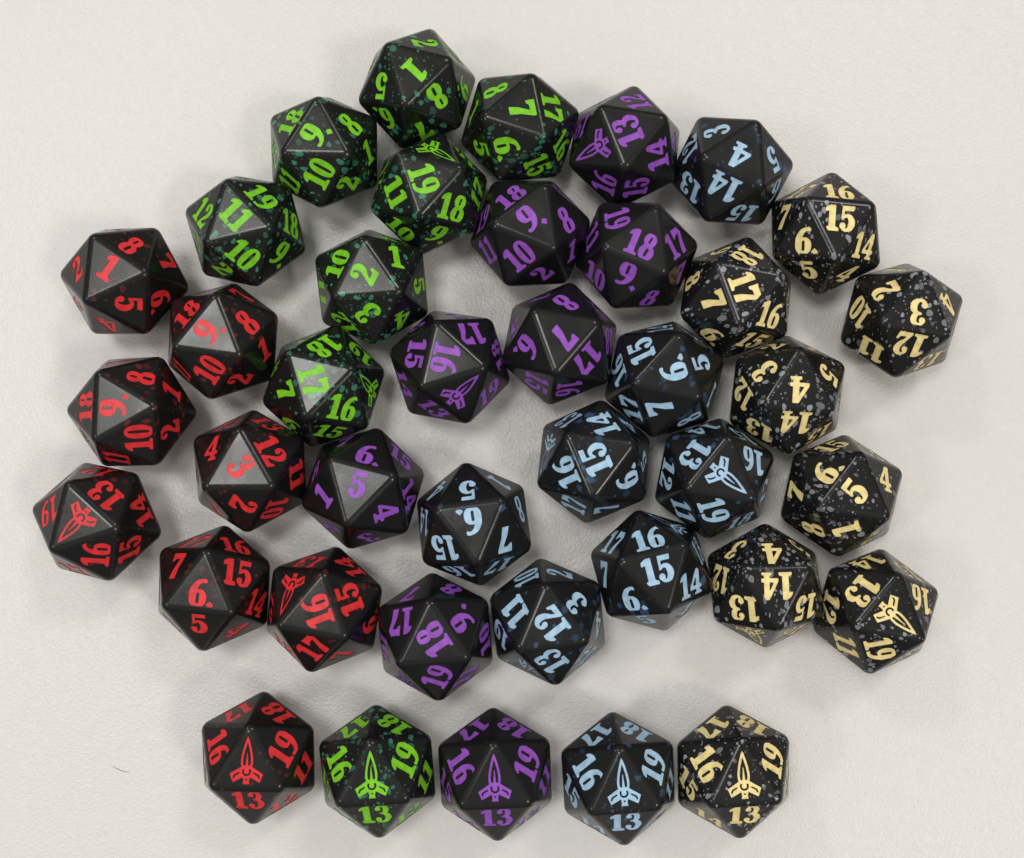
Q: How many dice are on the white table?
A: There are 40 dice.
